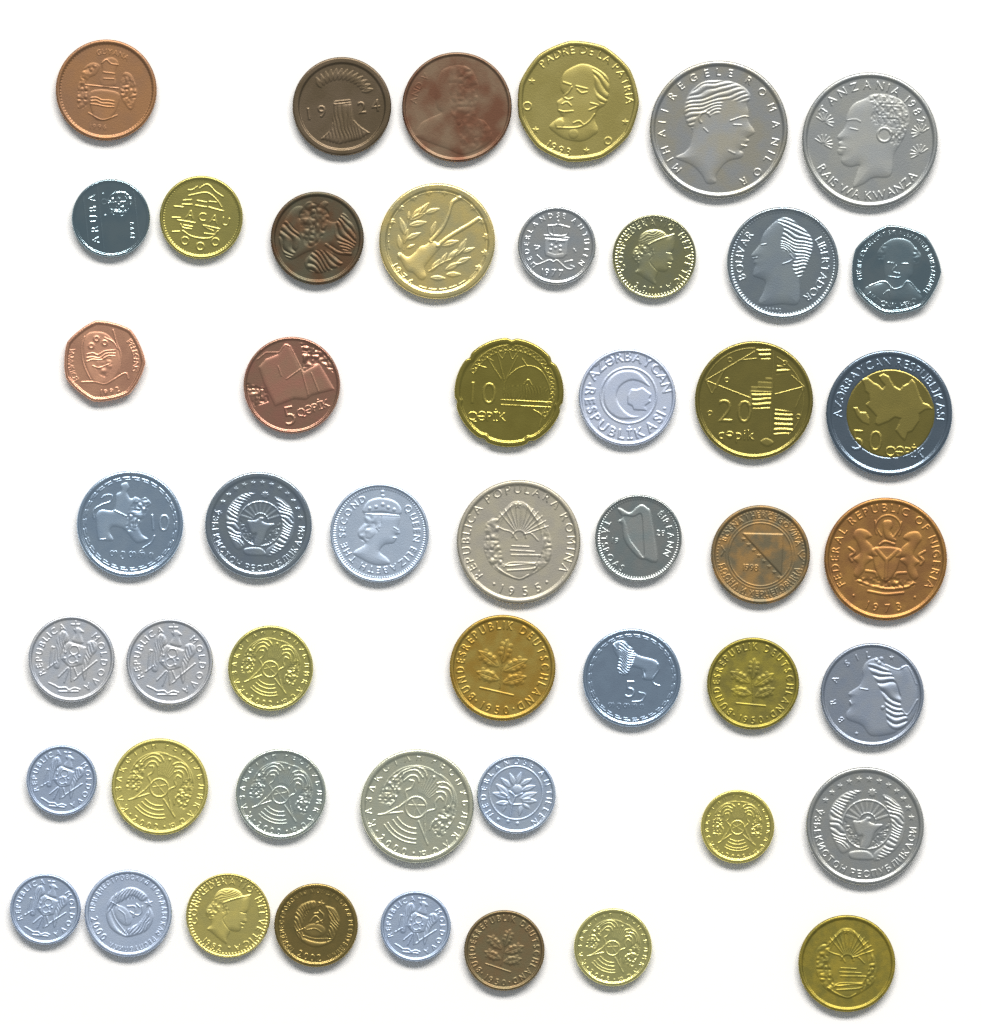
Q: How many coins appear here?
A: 49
